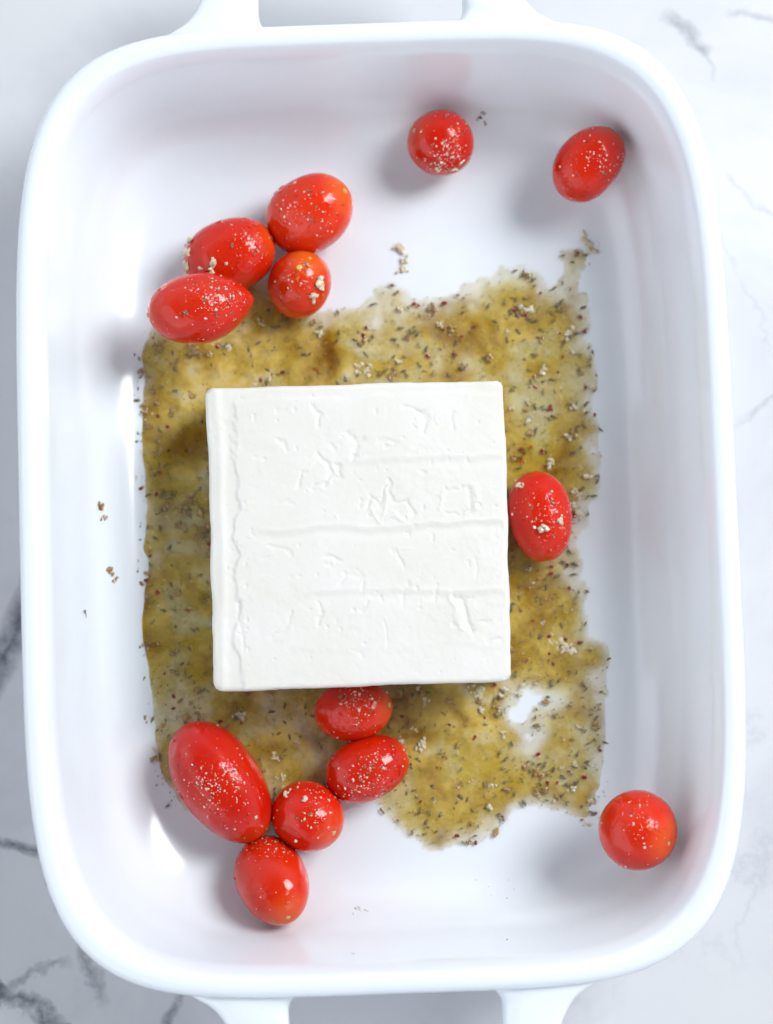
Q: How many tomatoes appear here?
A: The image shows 13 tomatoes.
